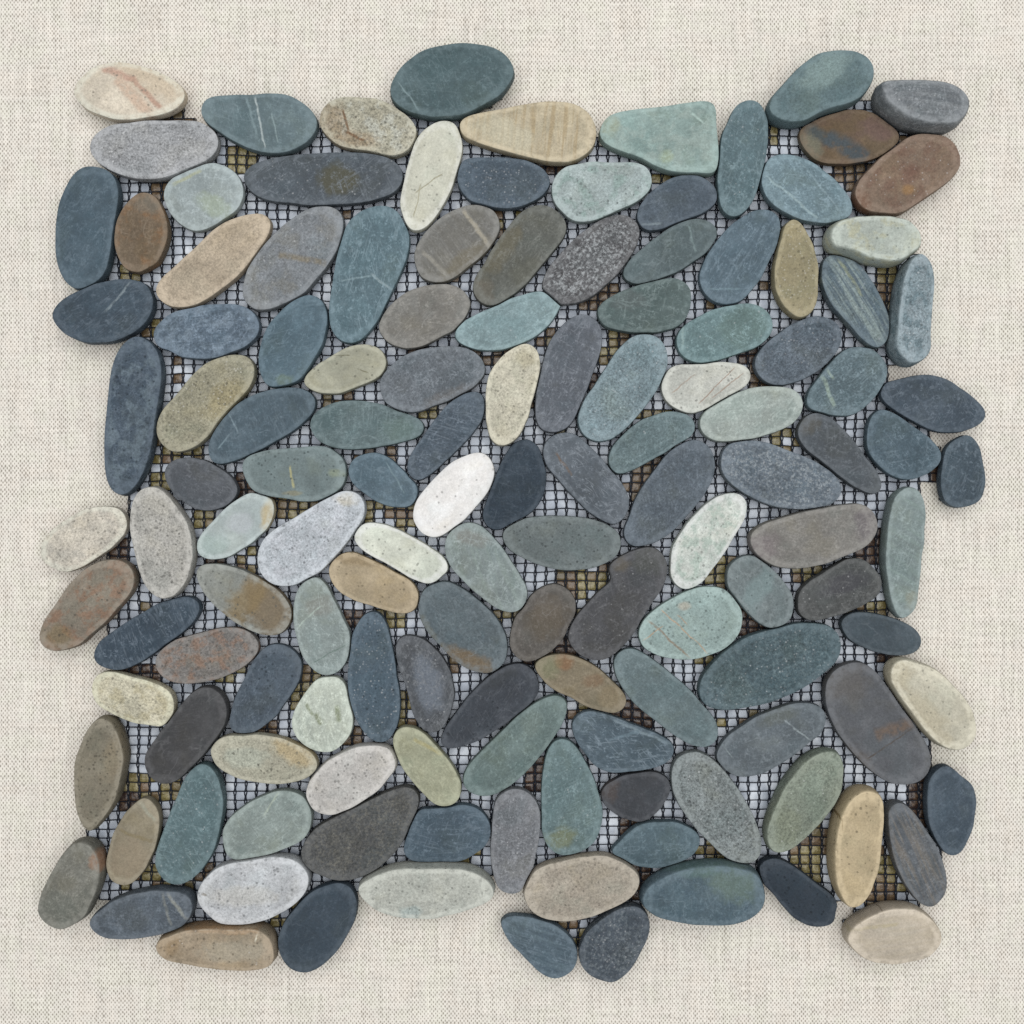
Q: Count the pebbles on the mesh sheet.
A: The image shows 135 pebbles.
